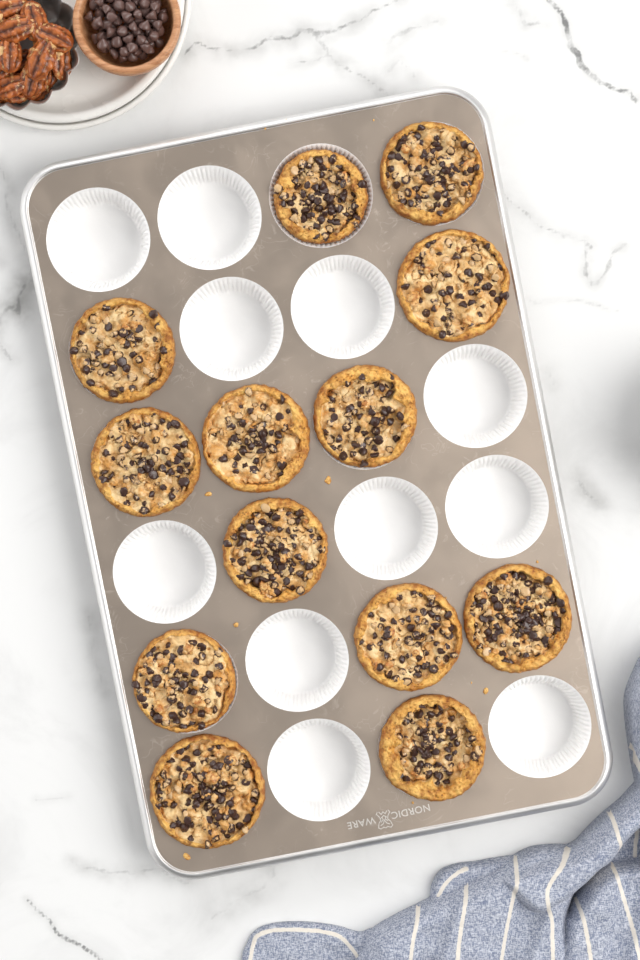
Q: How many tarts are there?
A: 13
